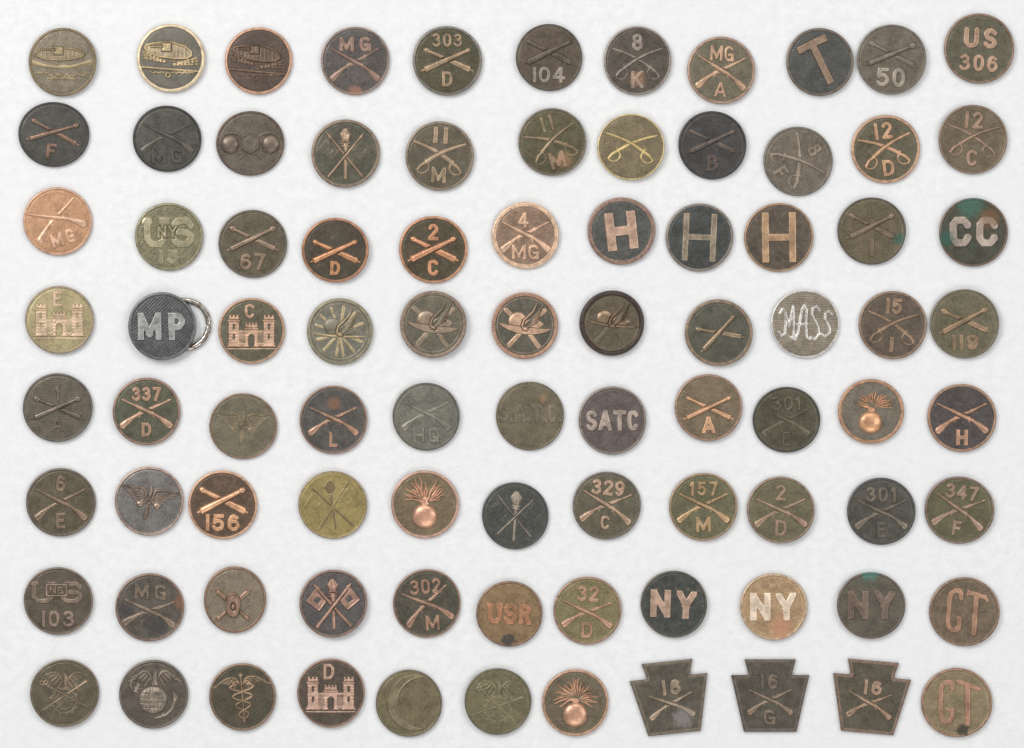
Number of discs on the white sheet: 85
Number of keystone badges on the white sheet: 3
